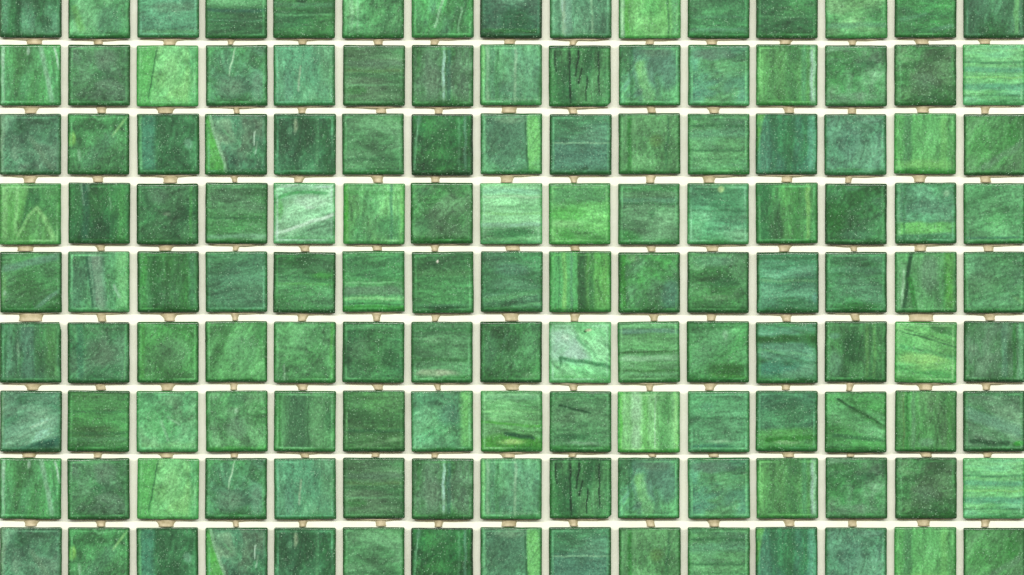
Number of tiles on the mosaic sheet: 135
